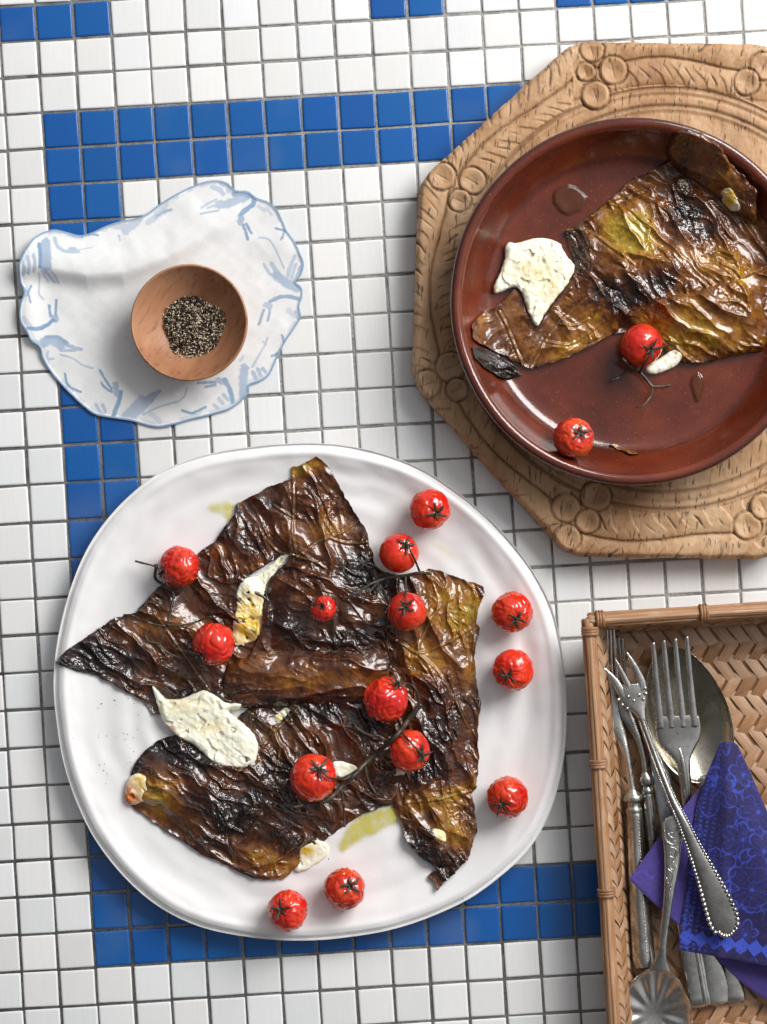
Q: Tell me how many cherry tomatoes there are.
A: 16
